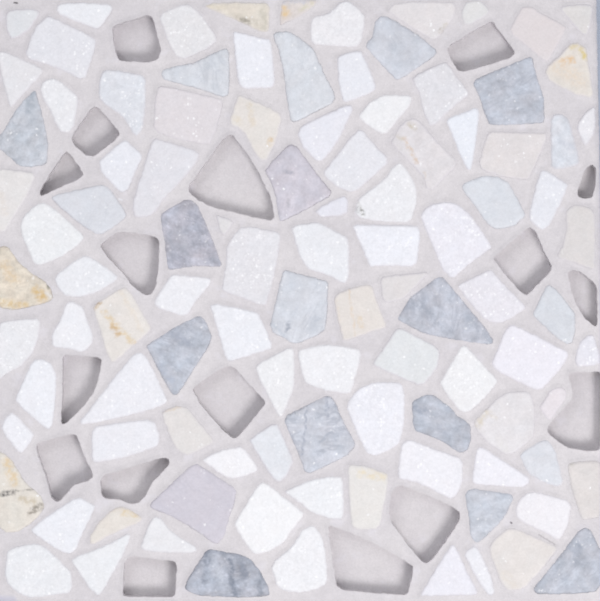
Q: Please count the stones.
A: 104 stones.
